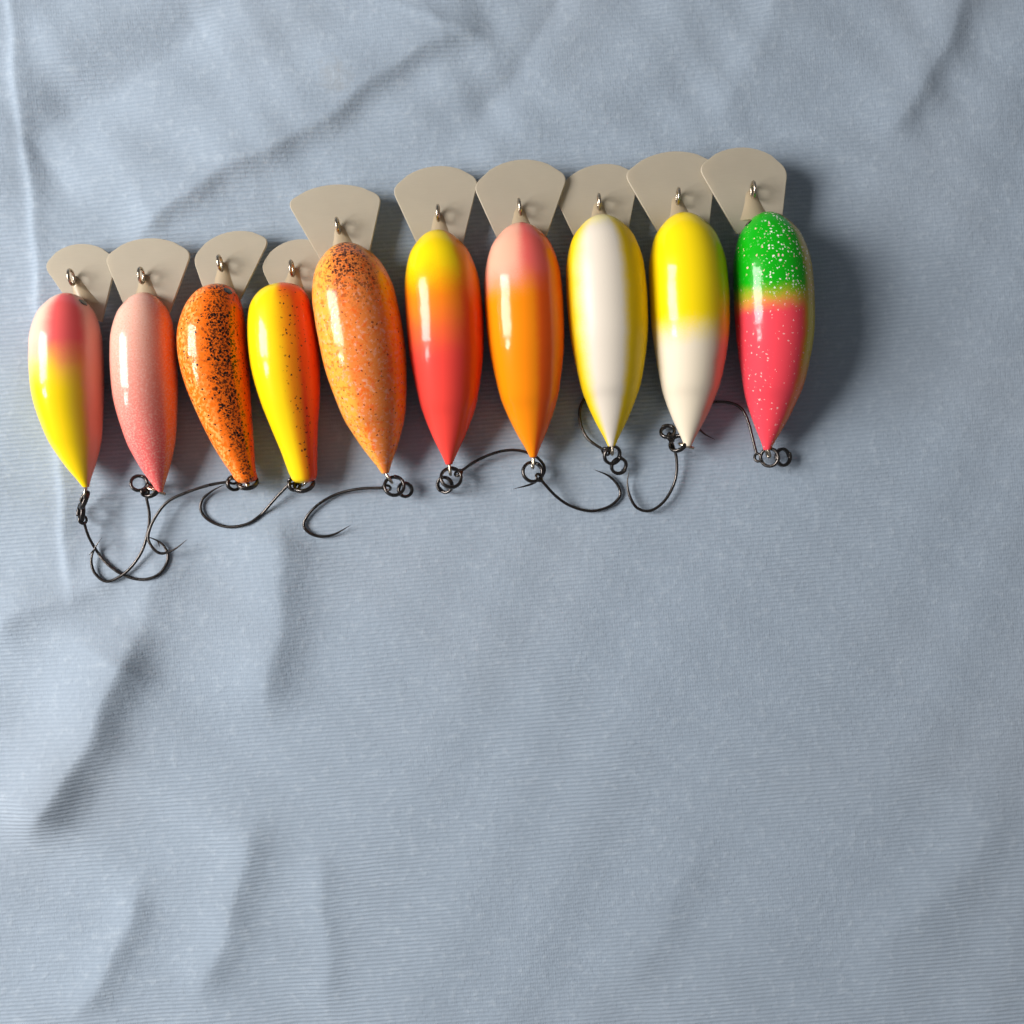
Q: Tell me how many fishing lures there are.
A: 10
